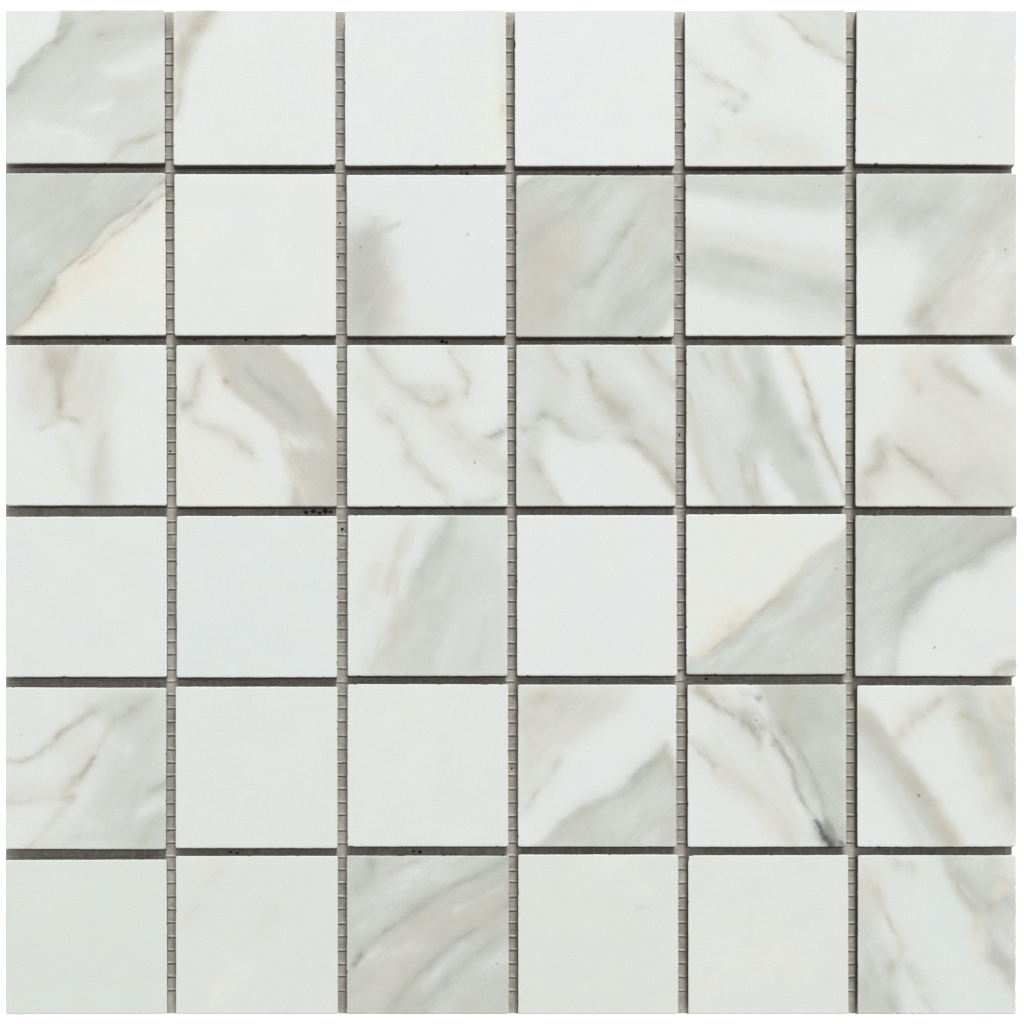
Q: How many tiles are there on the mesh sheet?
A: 36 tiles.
